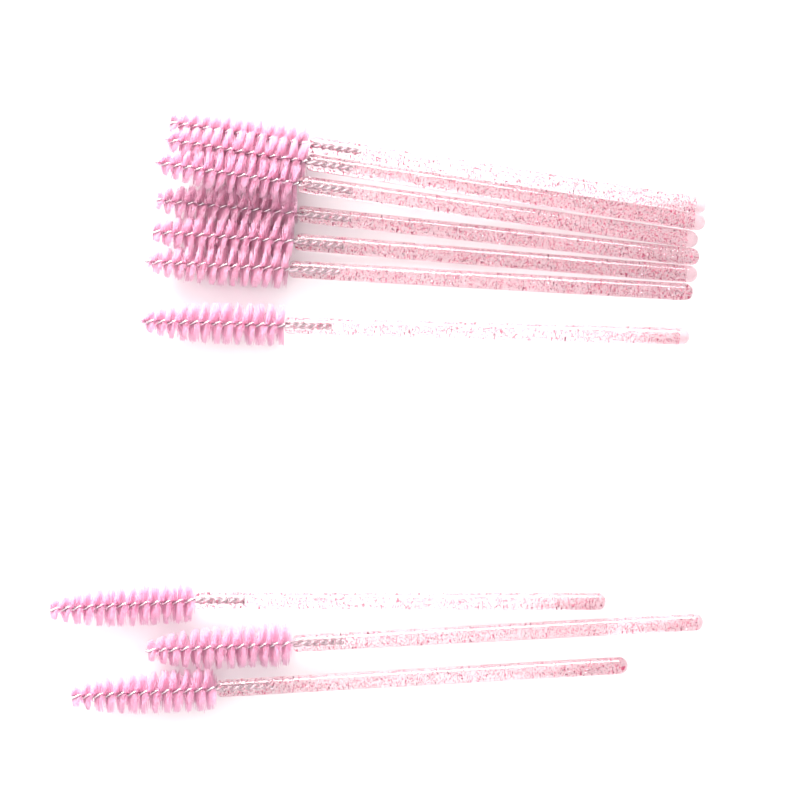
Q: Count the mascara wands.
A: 10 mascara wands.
